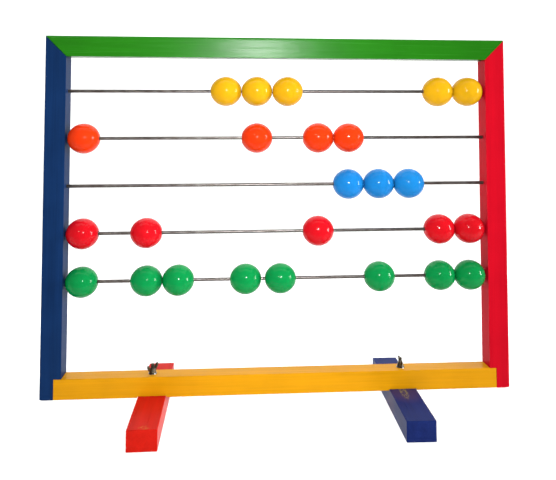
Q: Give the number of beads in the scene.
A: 25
